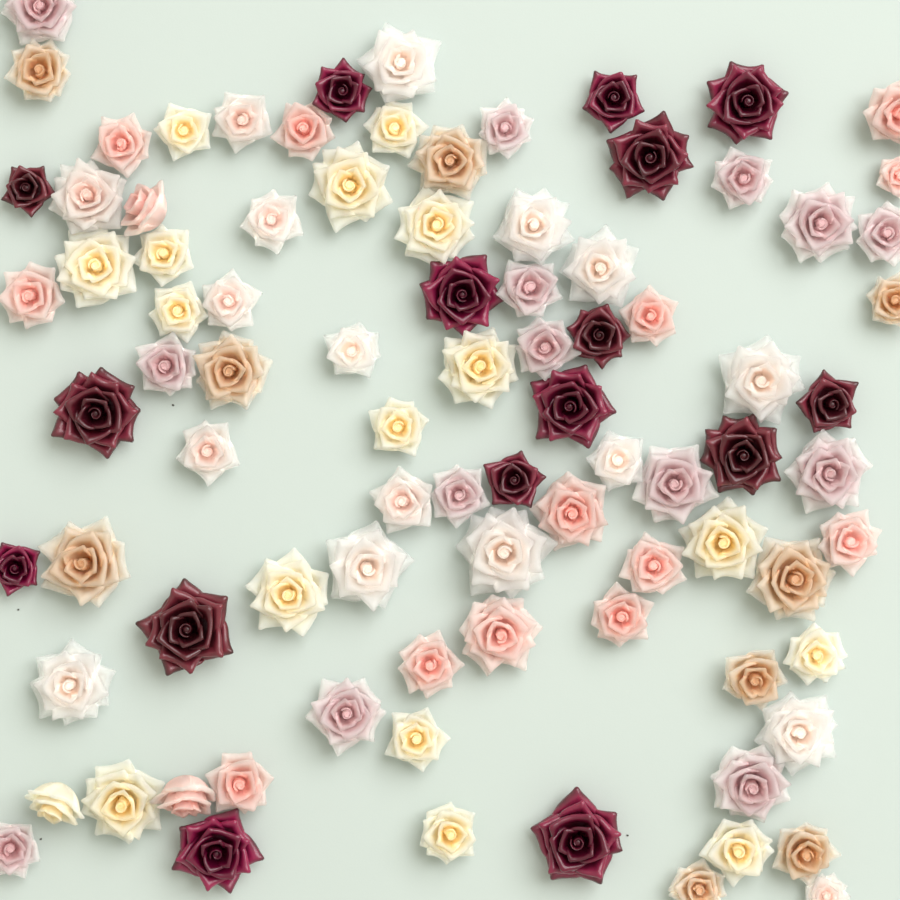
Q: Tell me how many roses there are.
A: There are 88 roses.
